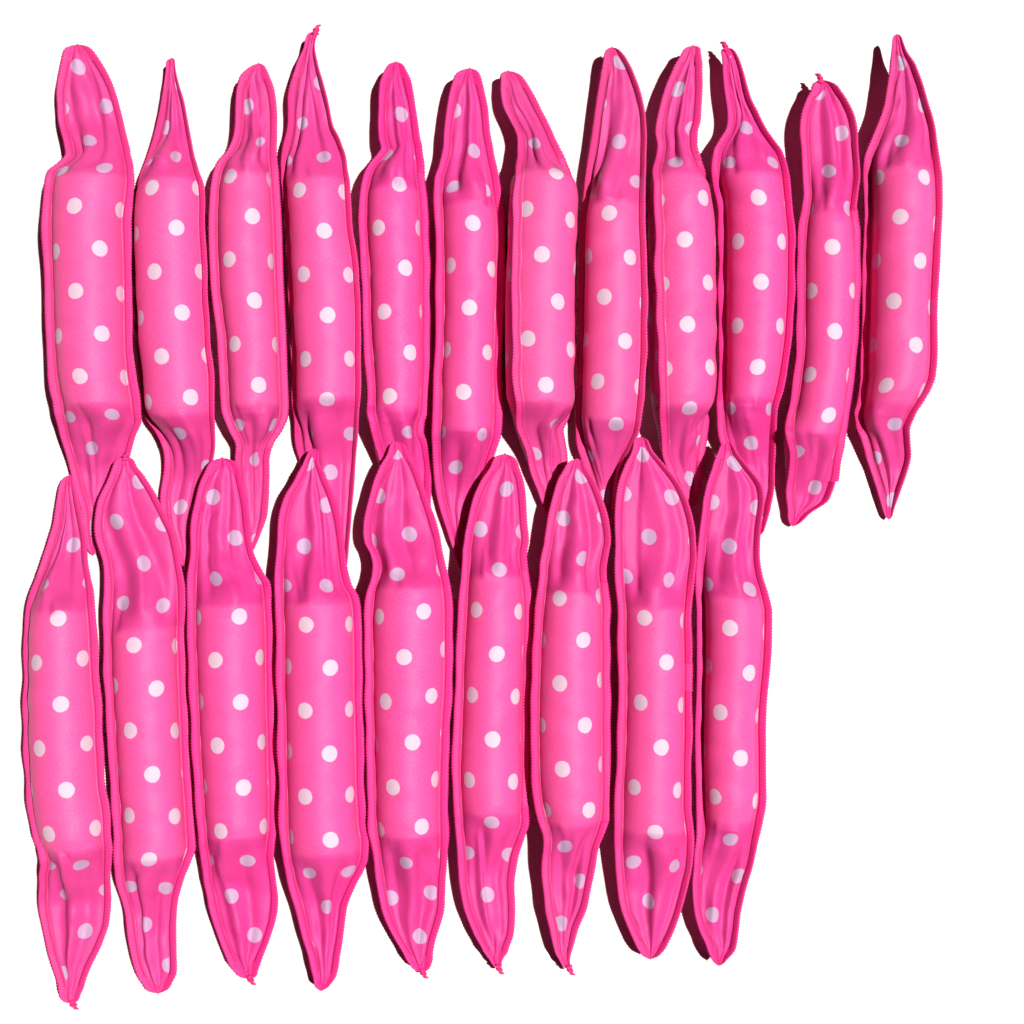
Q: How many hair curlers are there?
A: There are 21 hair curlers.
